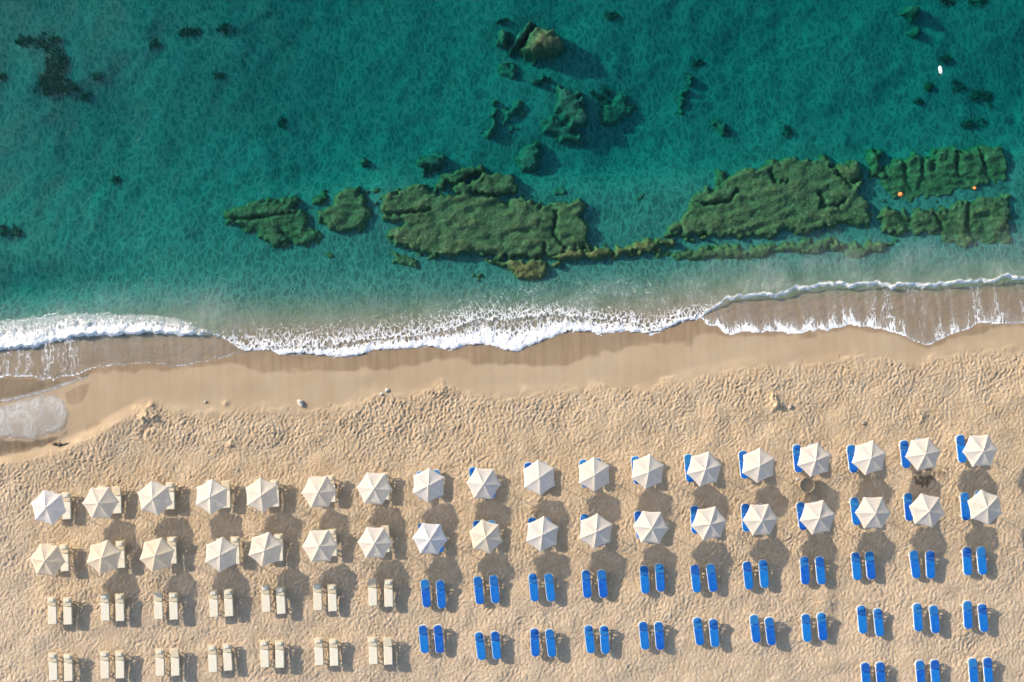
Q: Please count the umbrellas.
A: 36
